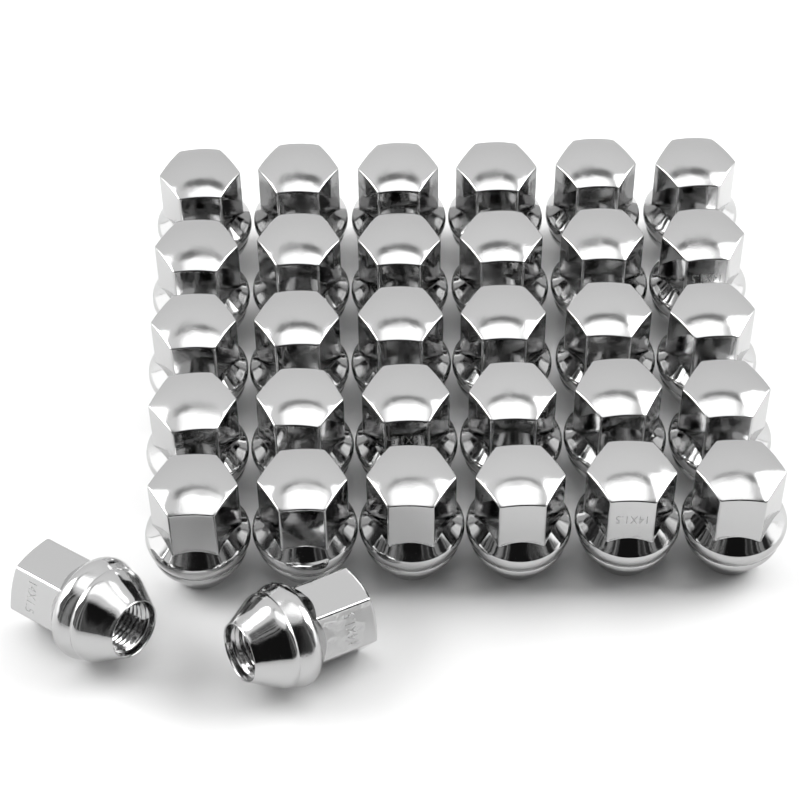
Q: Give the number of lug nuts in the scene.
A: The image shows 32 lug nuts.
